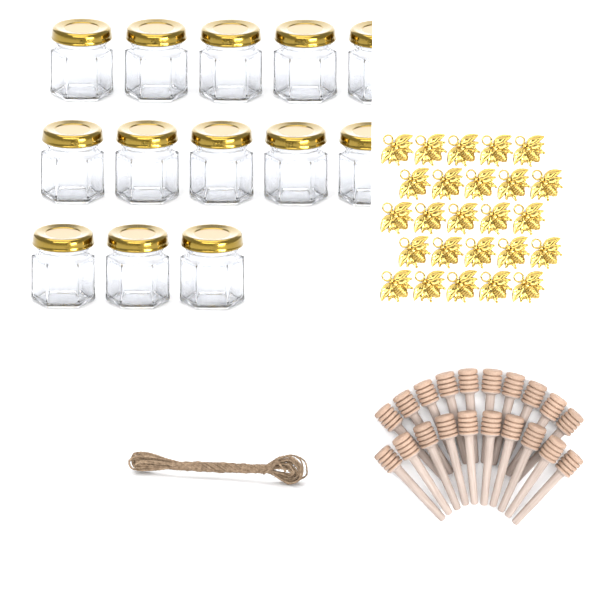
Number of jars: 13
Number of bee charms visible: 25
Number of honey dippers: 20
